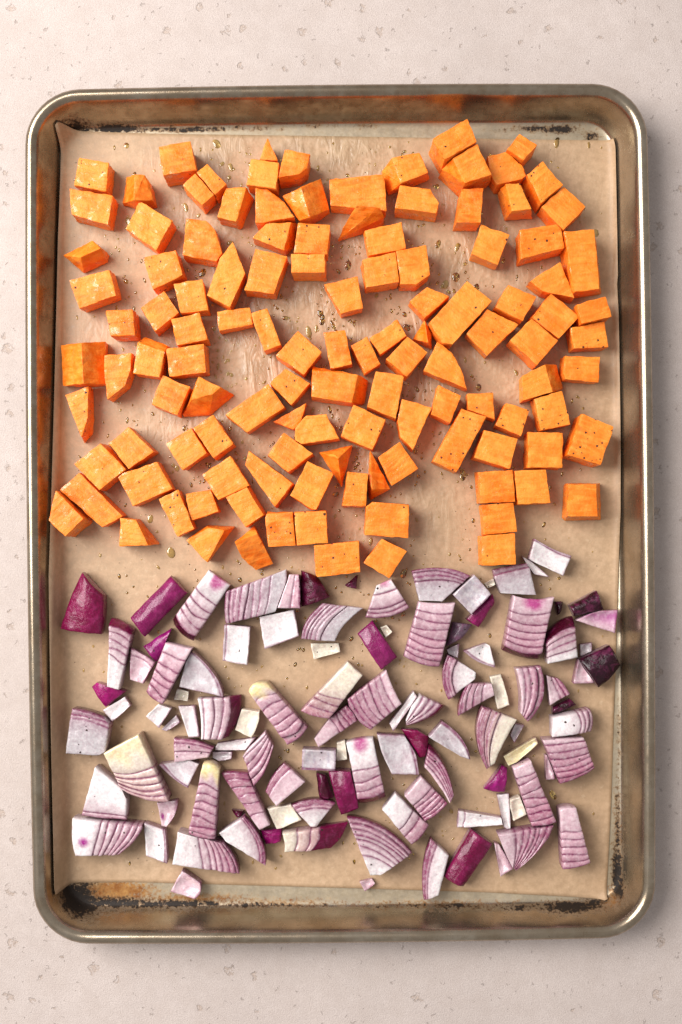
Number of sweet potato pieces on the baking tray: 119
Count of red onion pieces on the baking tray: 109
